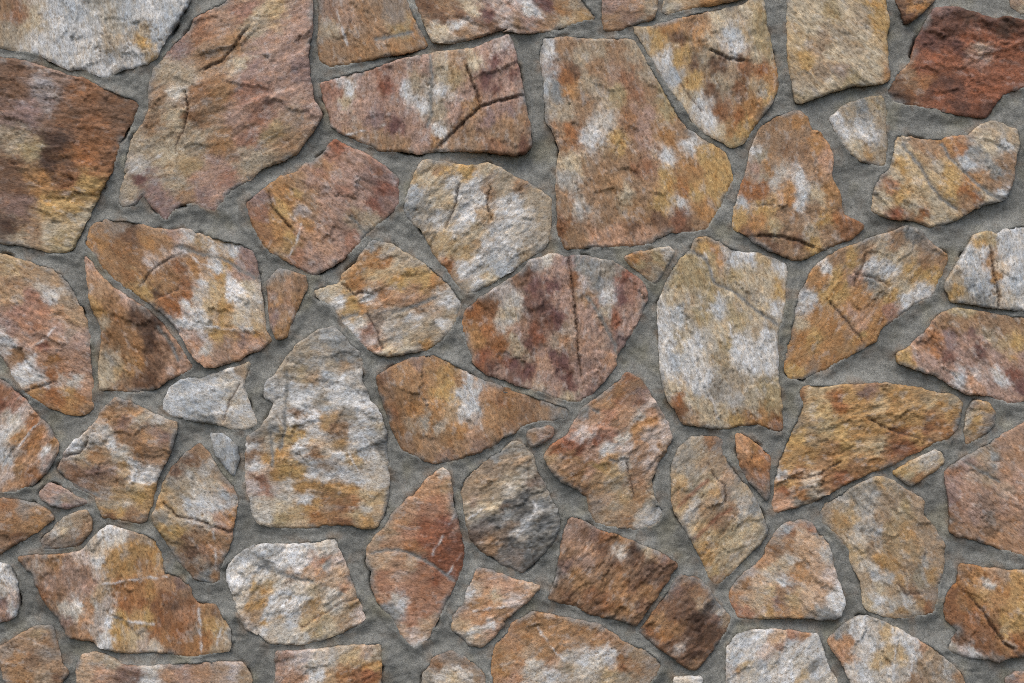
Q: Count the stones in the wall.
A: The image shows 68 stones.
